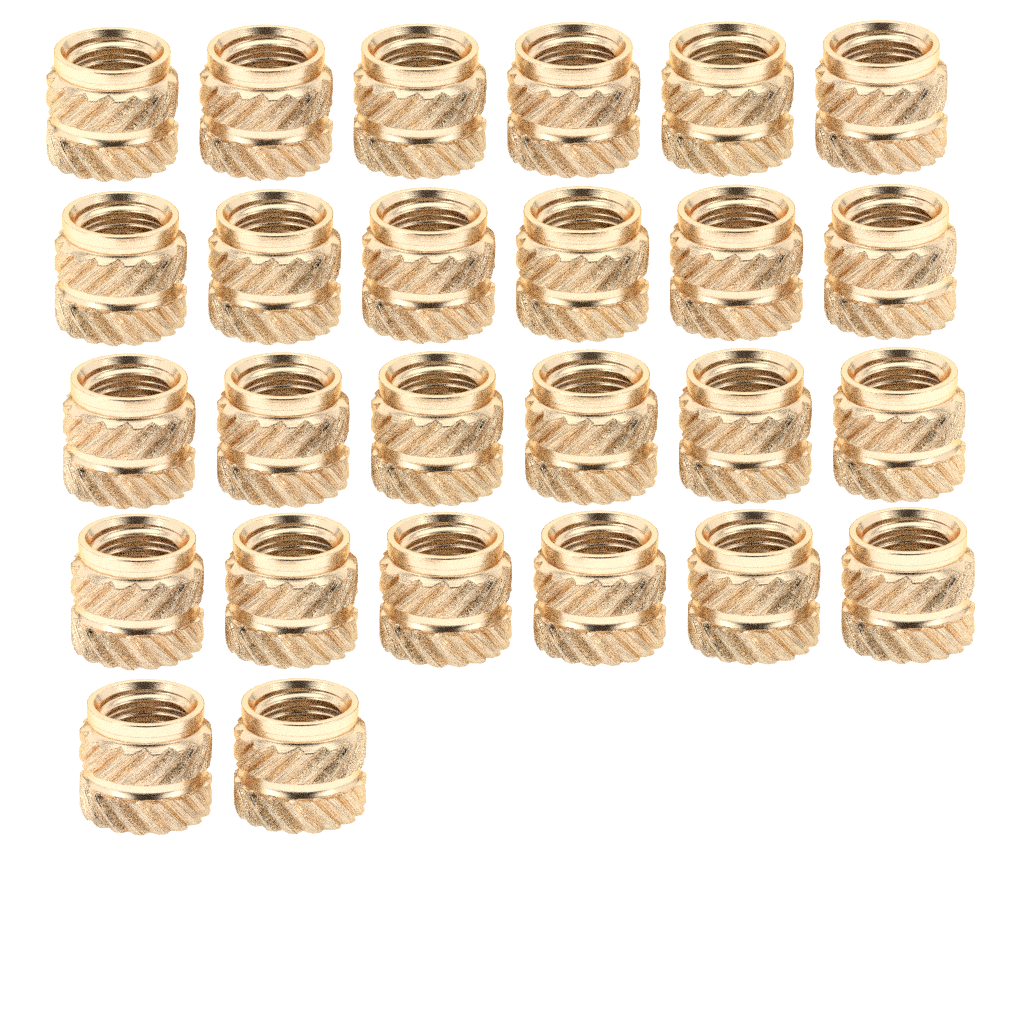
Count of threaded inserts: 26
